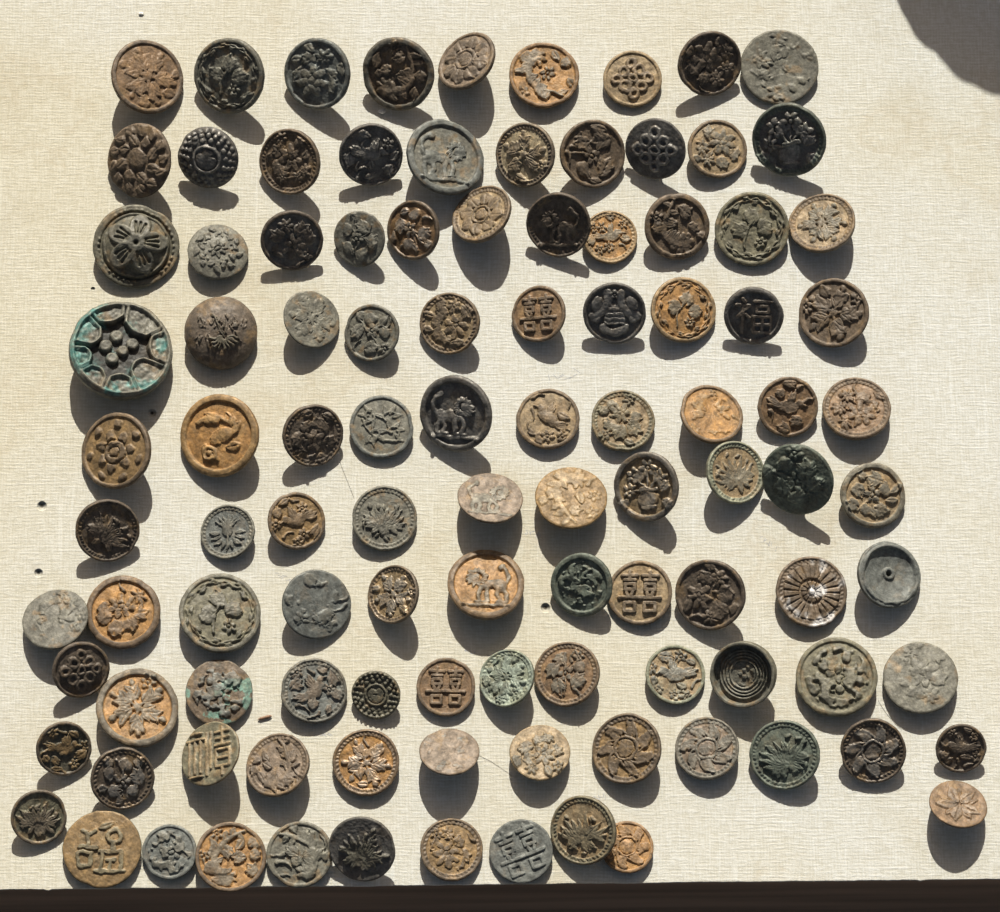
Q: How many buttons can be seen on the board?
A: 106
